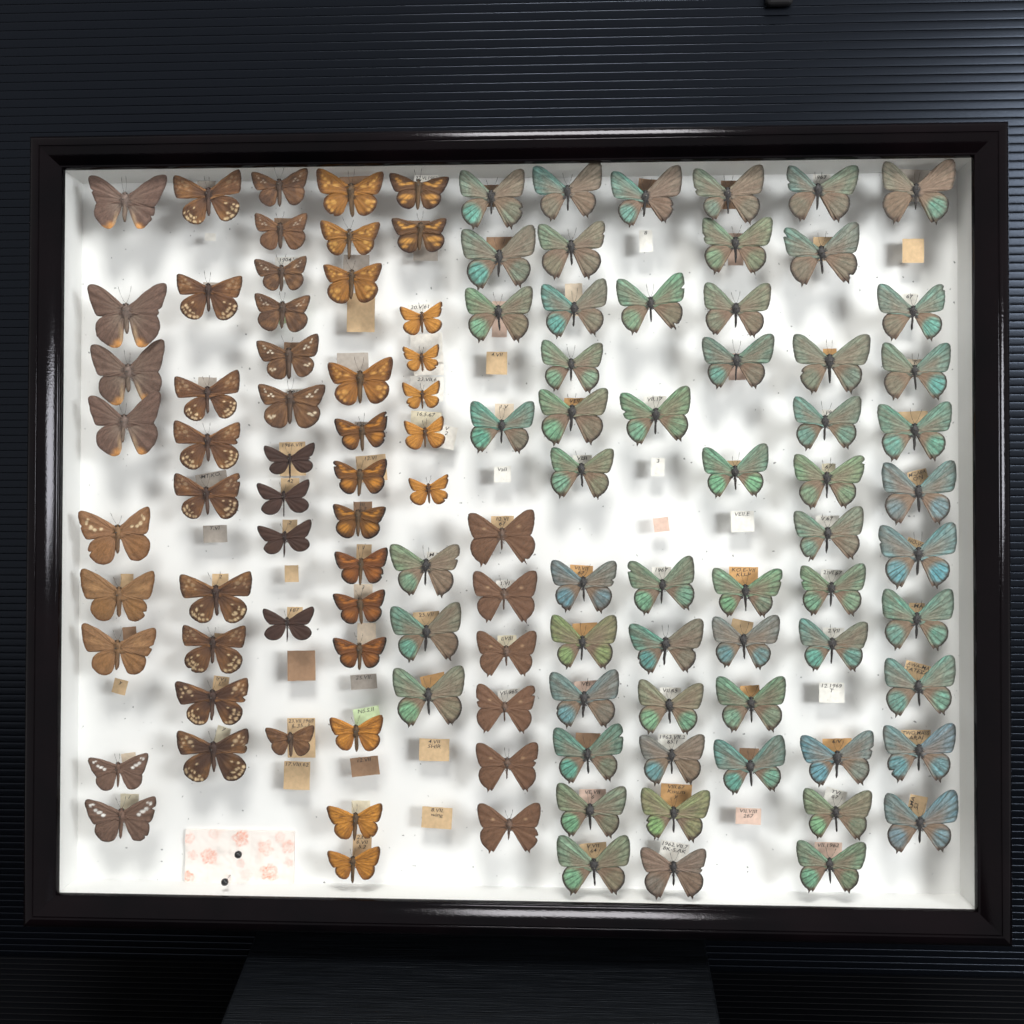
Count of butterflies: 113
